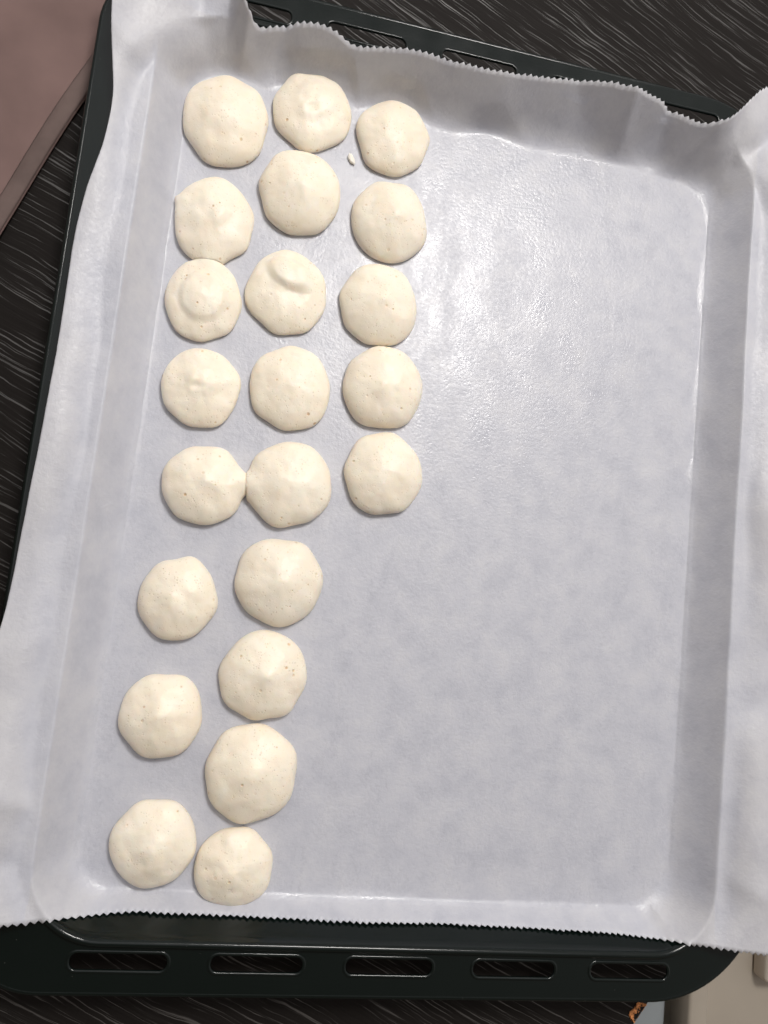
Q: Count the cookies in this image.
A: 22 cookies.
